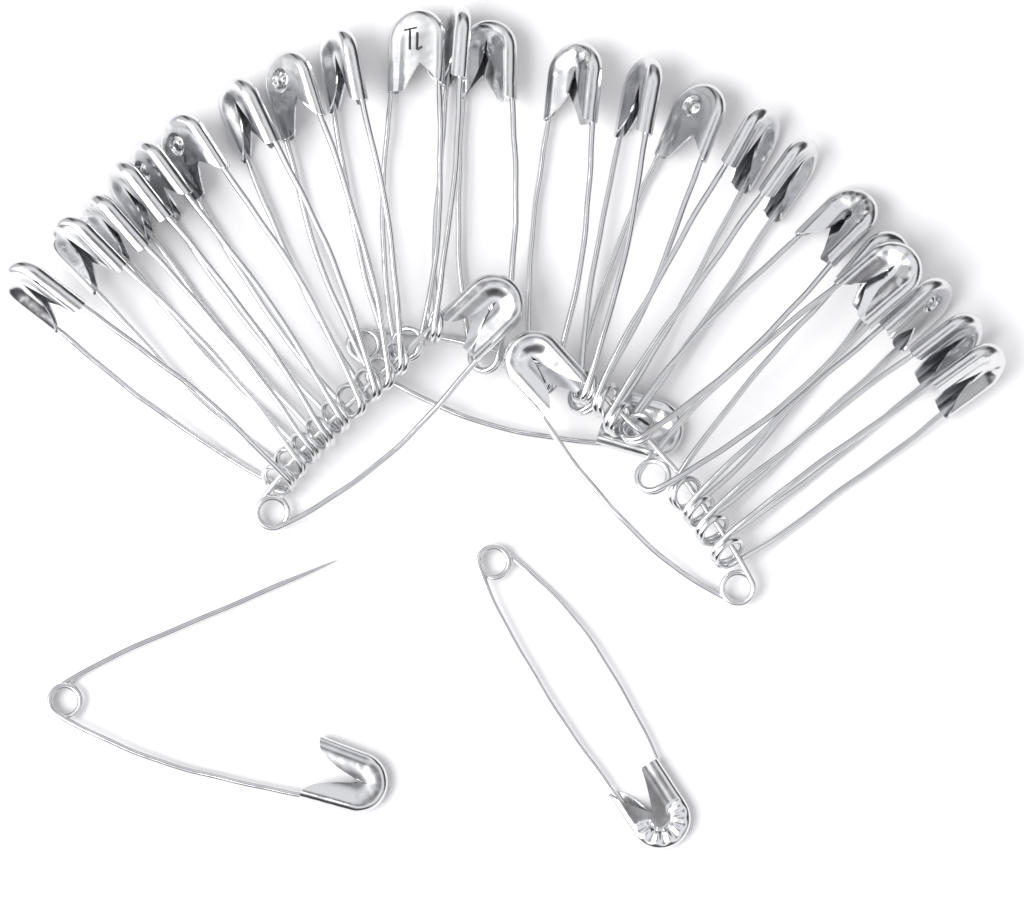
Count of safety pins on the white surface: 28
